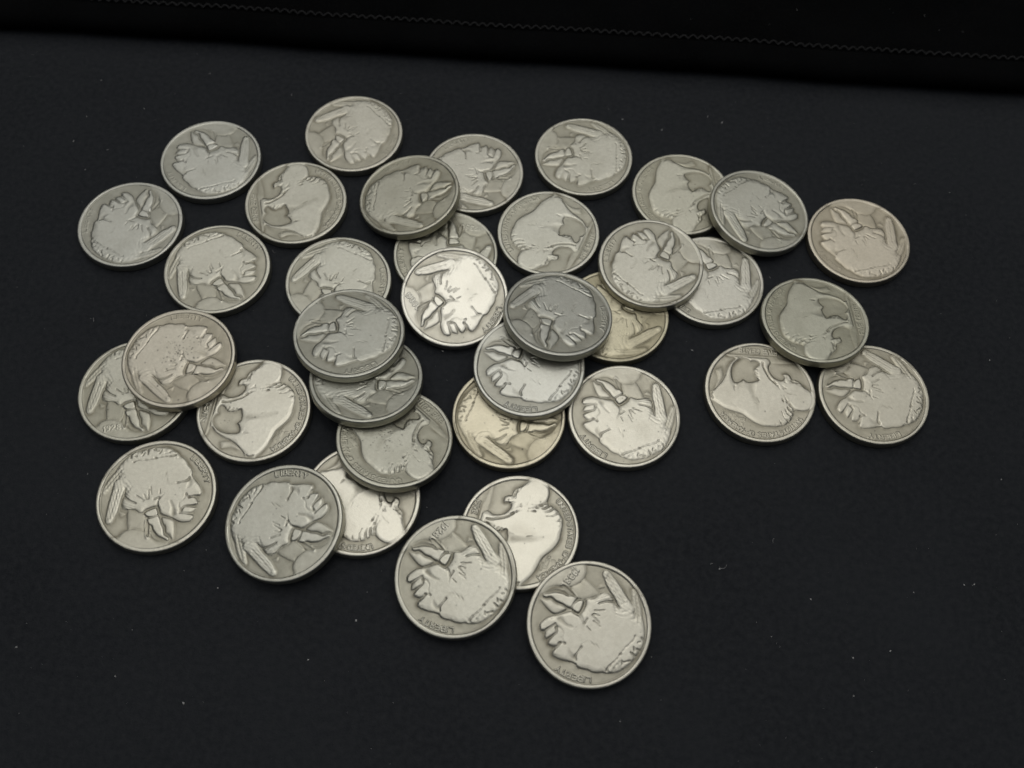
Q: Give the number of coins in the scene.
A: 37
